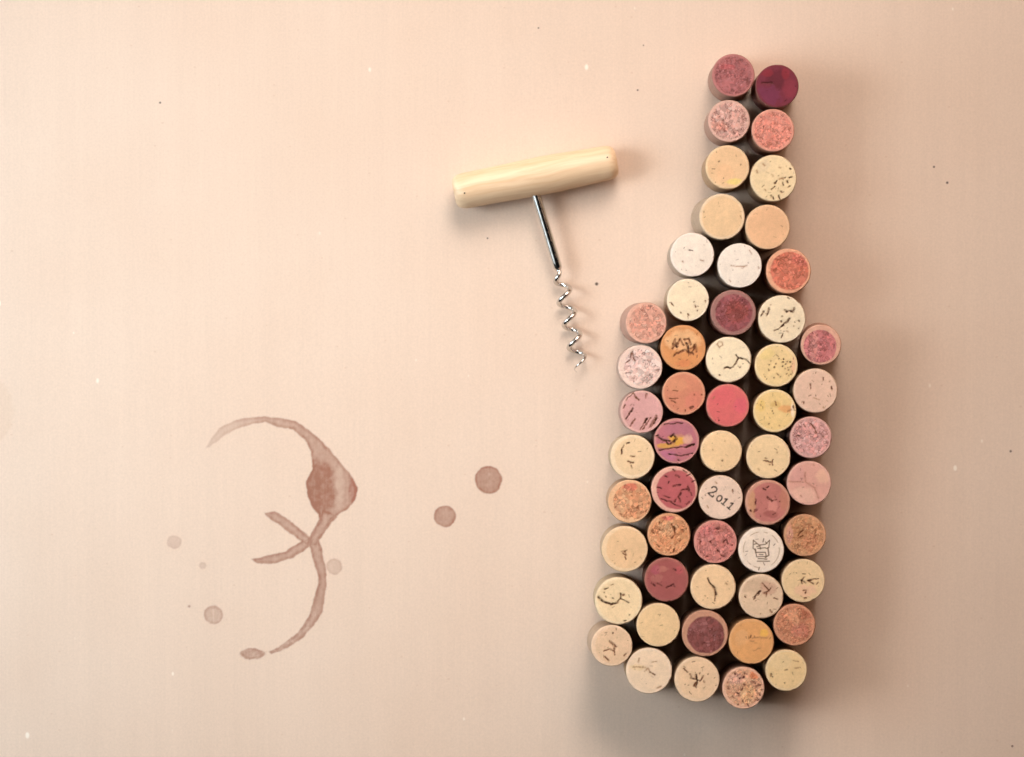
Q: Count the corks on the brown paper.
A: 54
